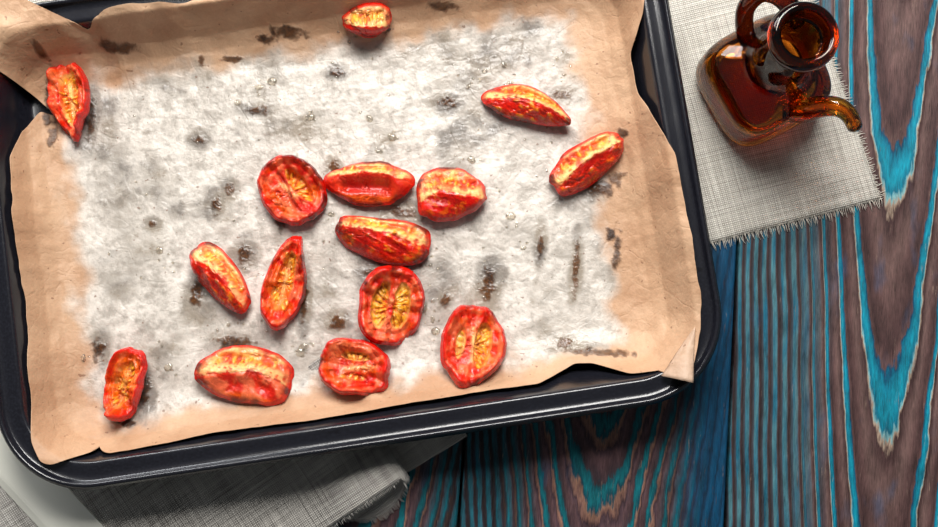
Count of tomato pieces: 15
